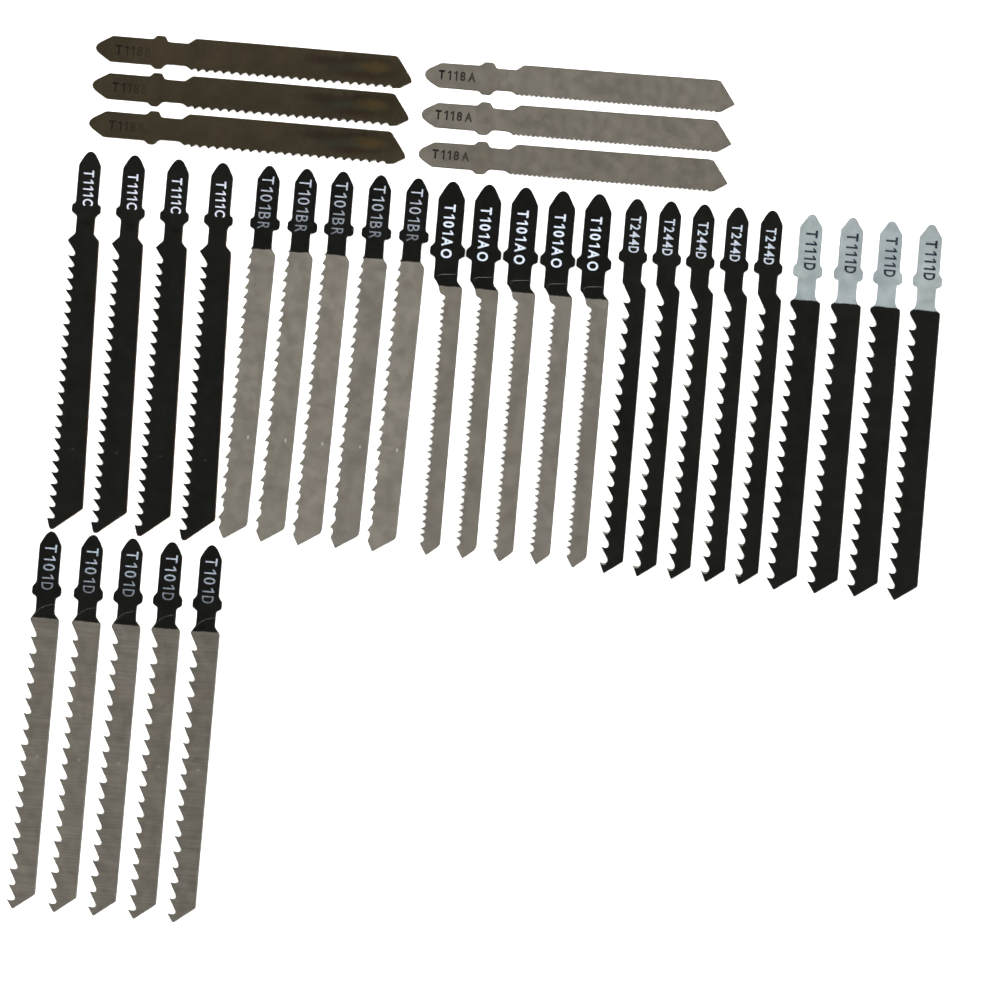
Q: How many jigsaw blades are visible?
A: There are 34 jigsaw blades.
